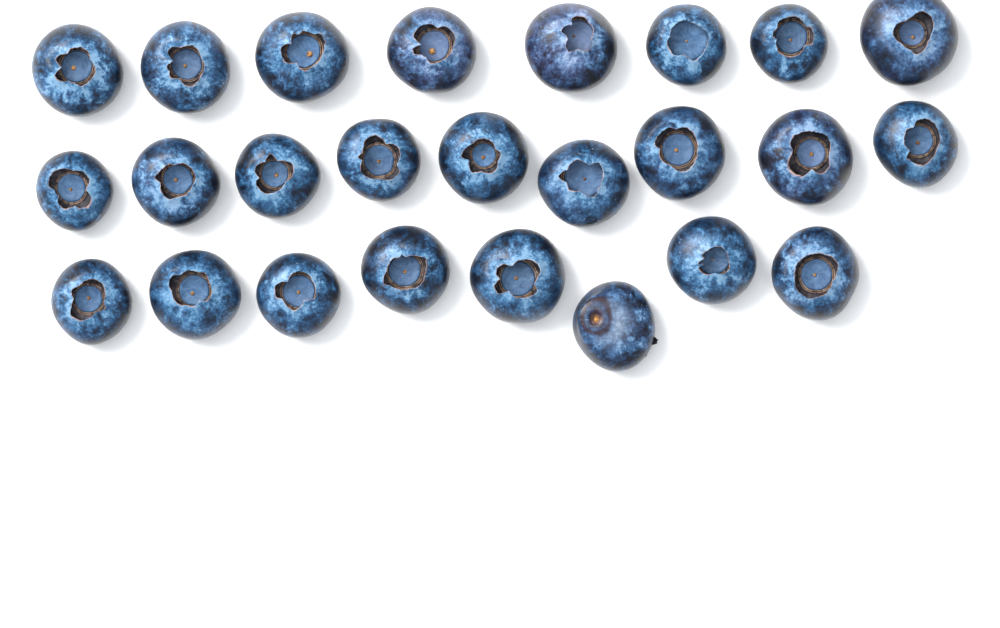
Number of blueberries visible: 25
